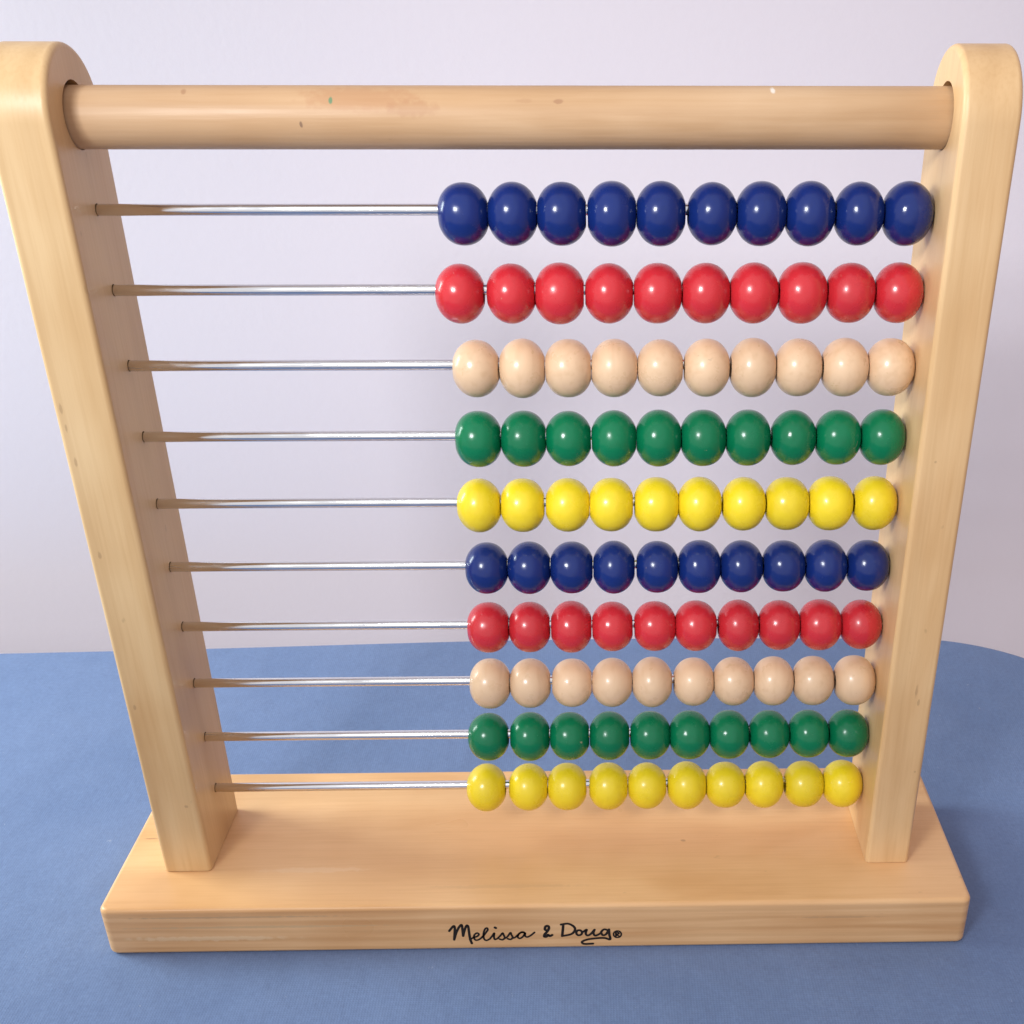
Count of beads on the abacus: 100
